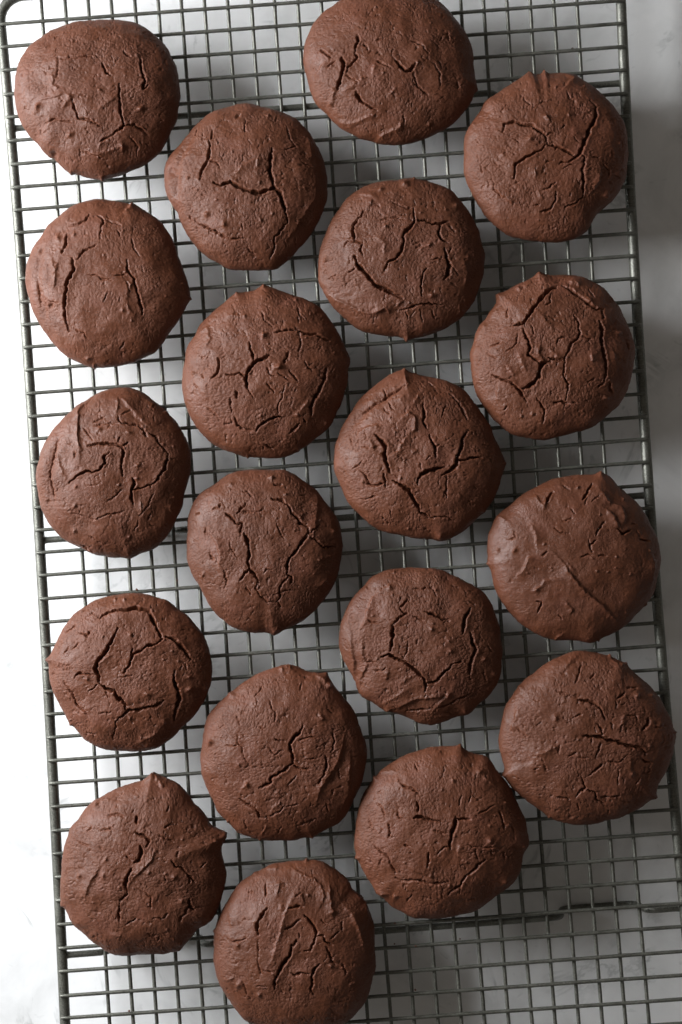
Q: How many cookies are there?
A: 19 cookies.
